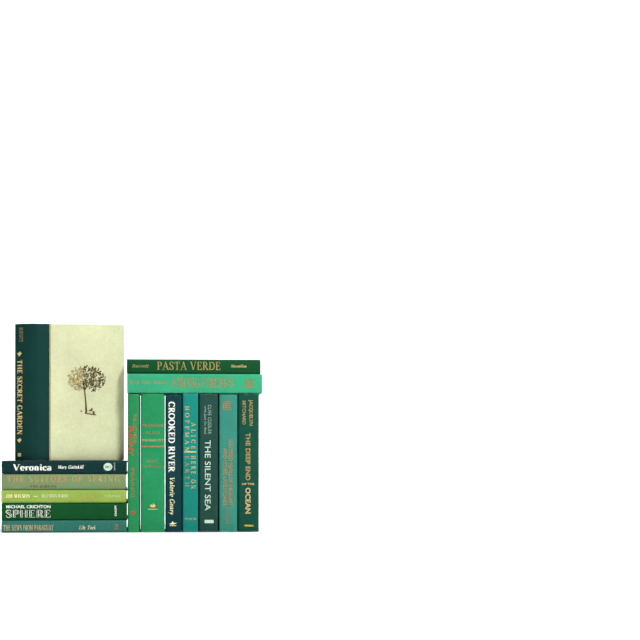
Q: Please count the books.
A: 15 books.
